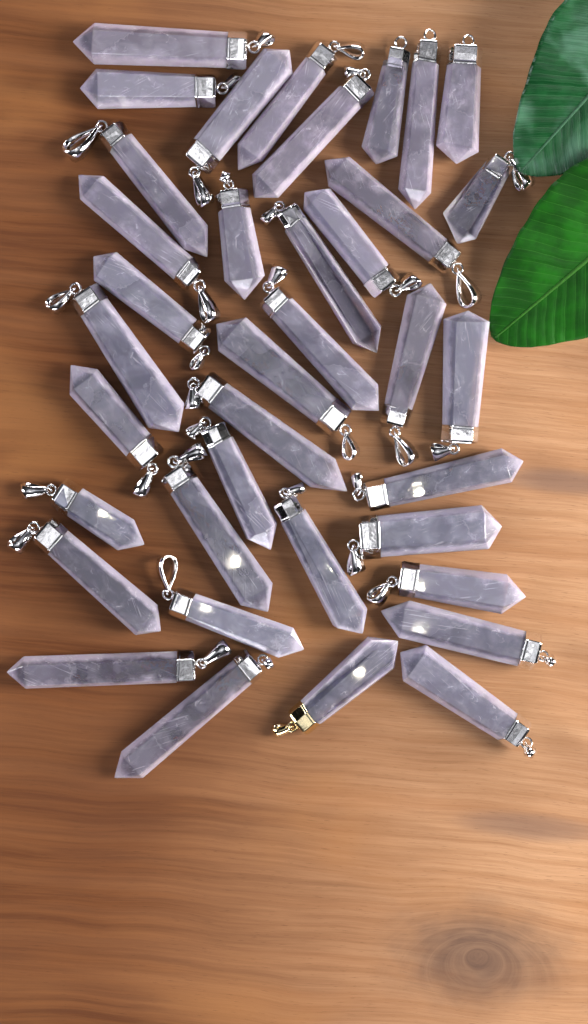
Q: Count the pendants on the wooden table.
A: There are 37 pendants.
